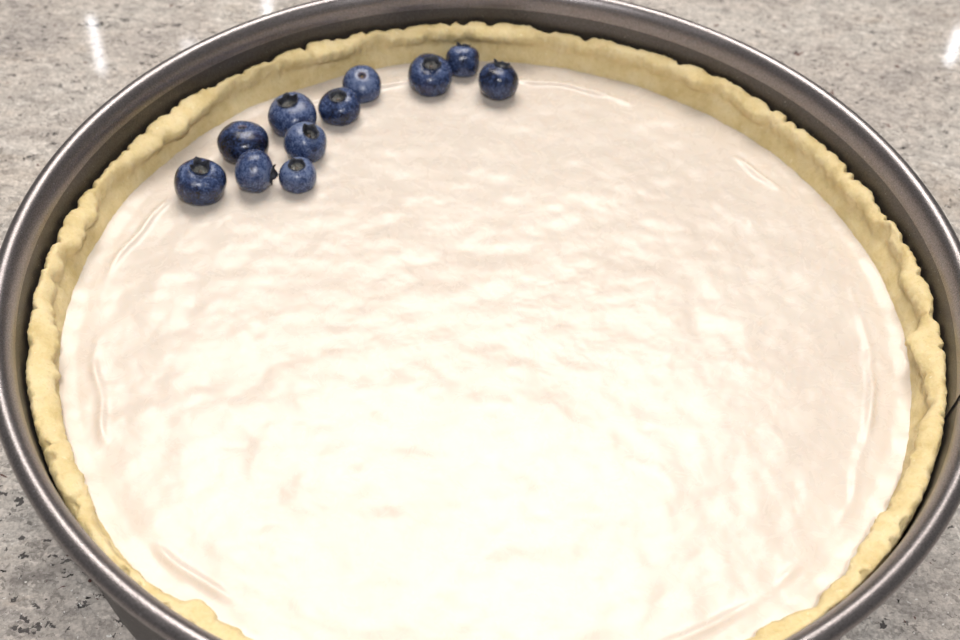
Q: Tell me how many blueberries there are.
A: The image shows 11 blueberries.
